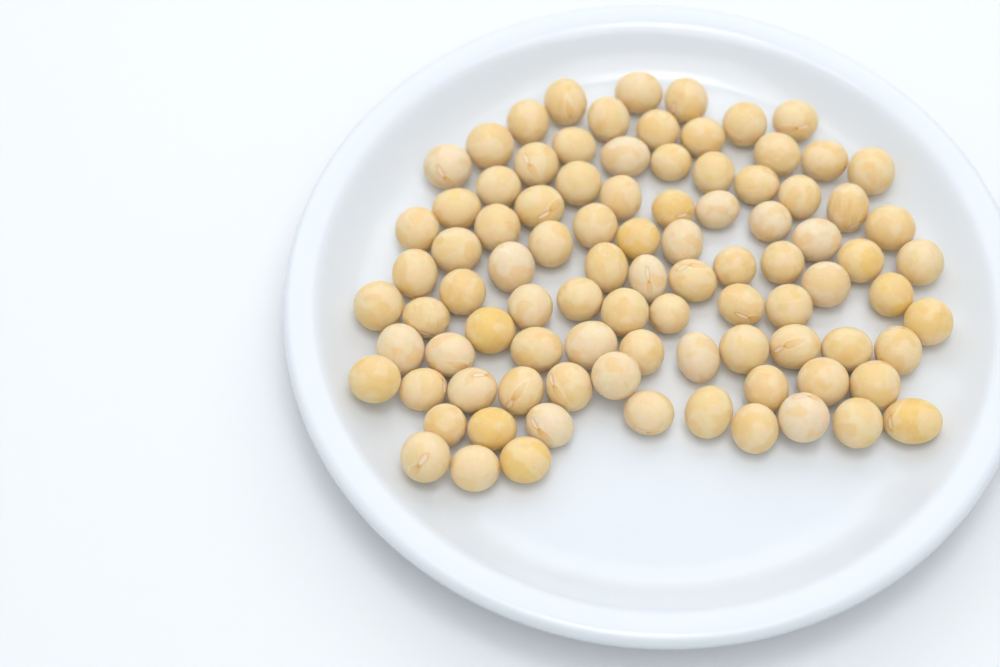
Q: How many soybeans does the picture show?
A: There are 92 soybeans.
